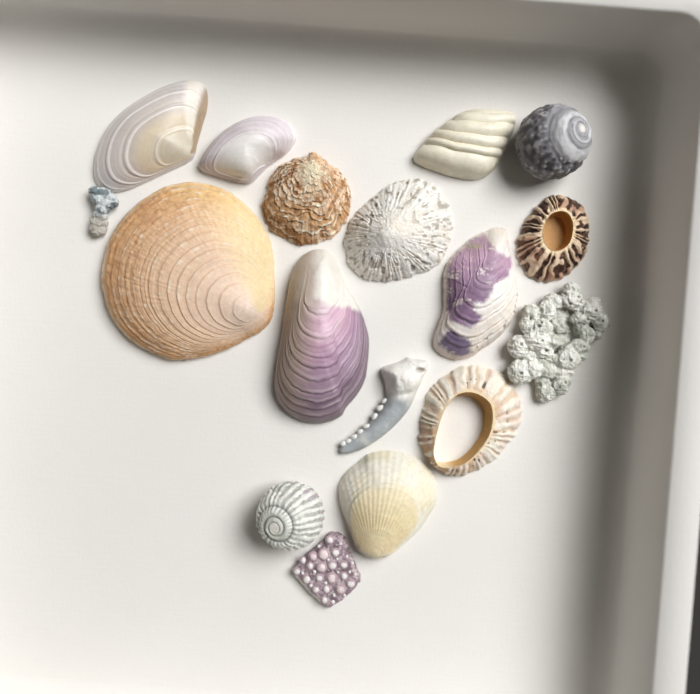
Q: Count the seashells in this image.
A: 13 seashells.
